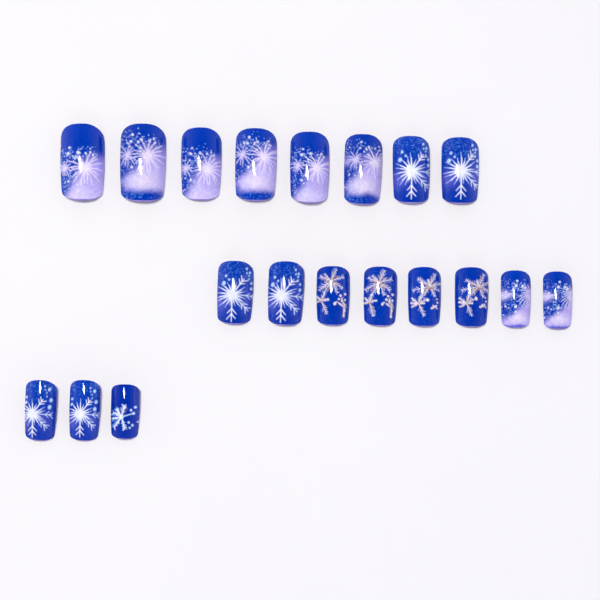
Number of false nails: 19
